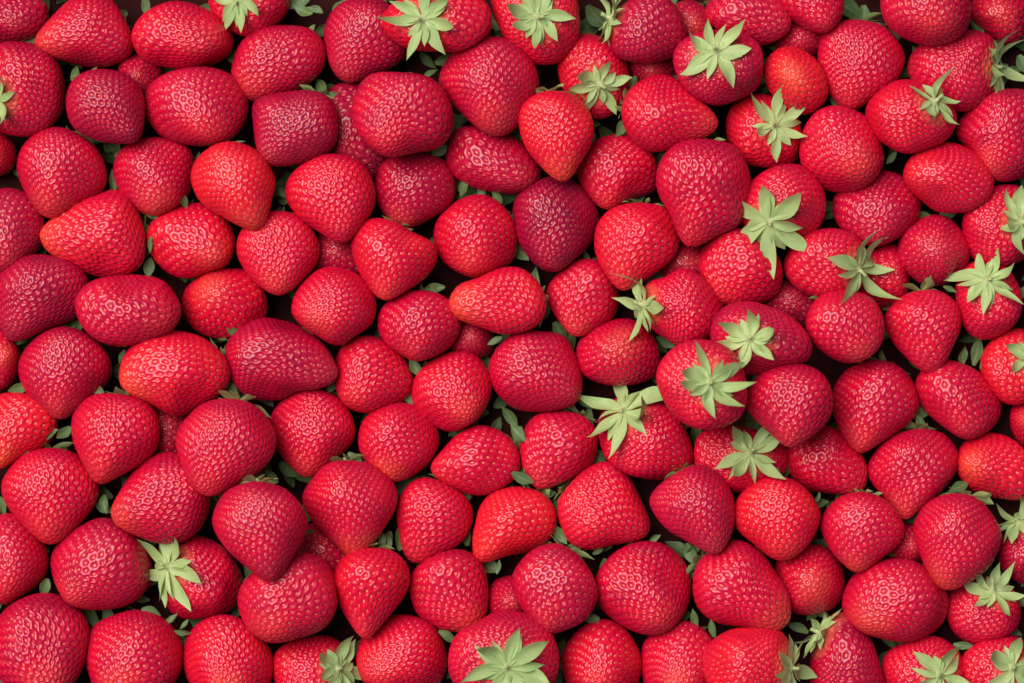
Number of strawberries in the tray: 142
